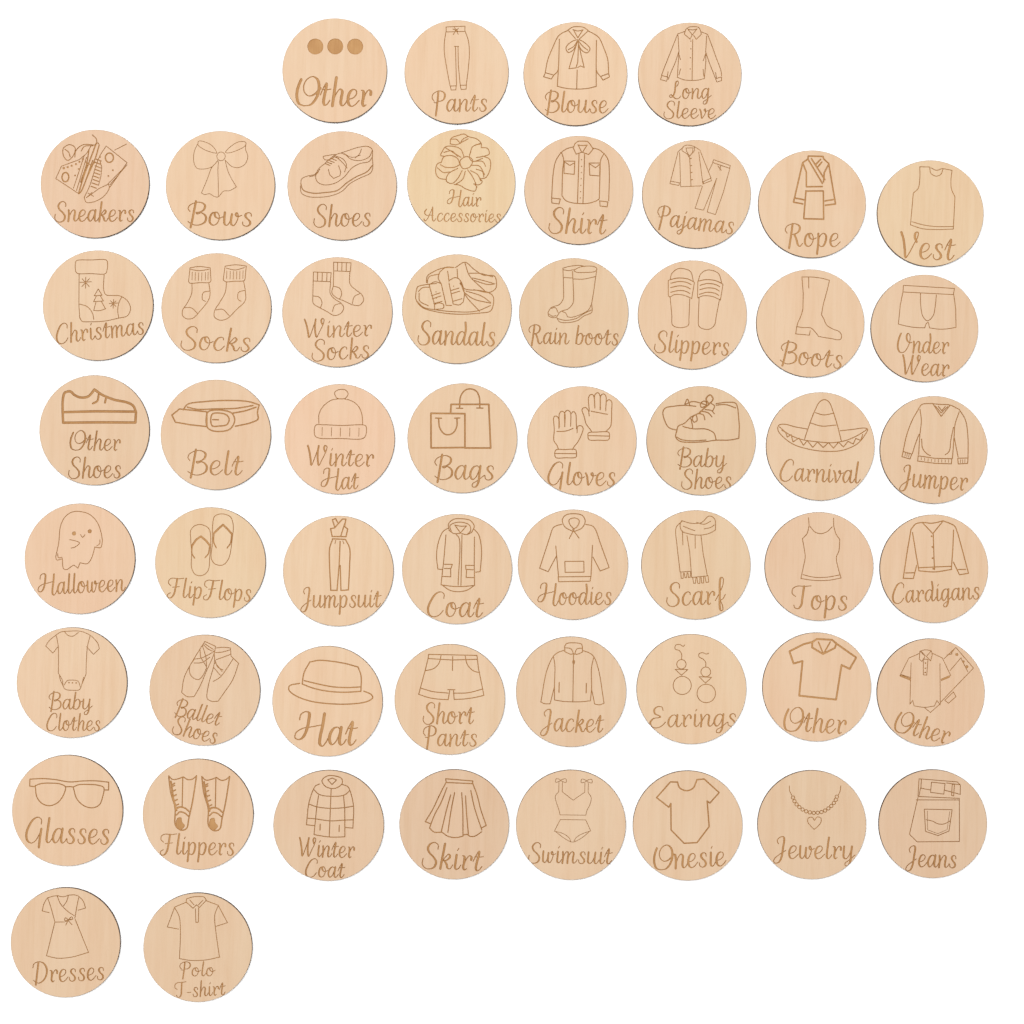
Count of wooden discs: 54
